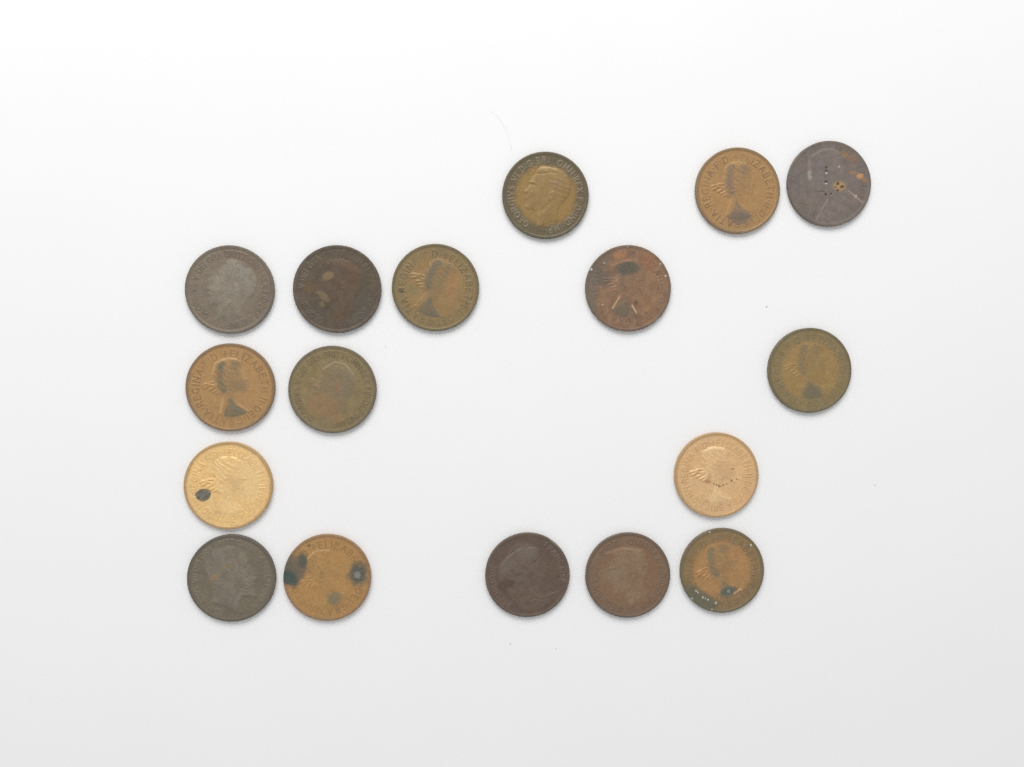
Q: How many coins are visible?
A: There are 17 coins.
